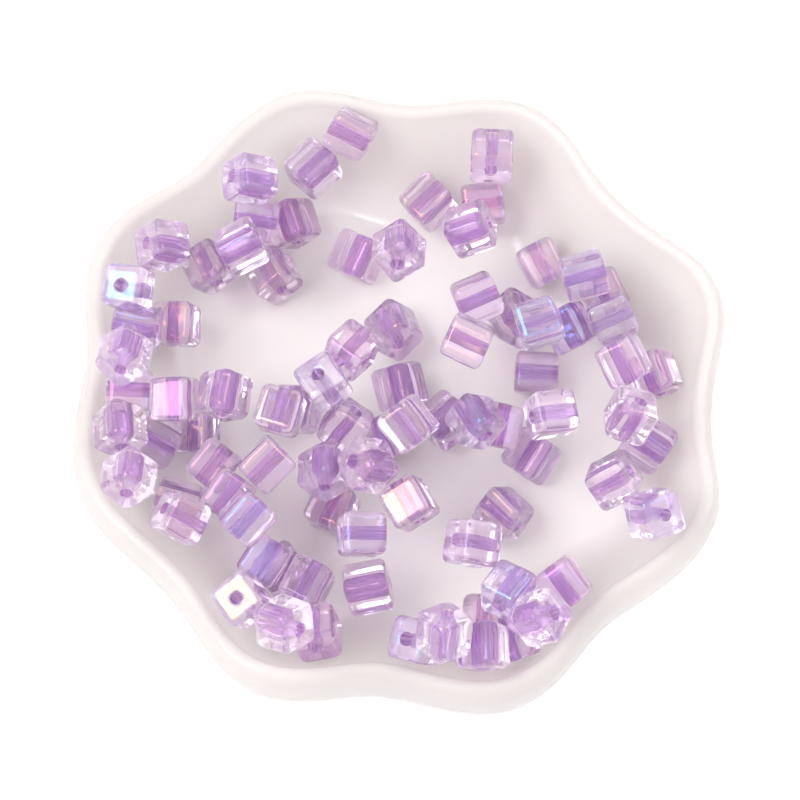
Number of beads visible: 84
